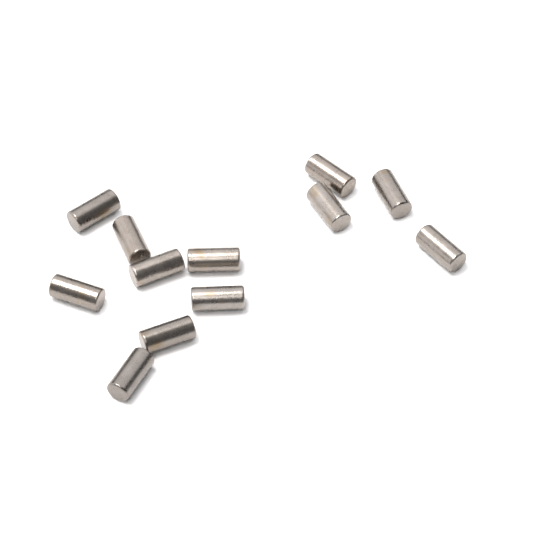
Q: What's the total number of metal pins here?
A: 12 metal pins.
